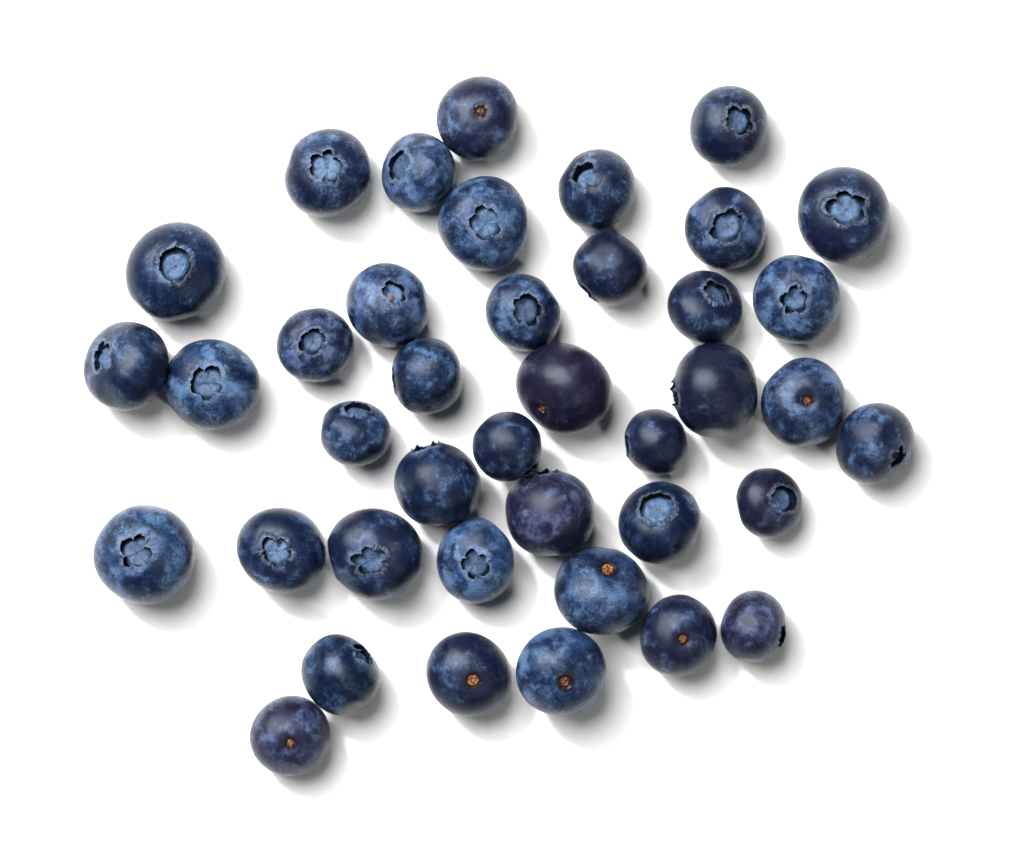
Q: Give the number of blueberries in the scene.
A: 40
